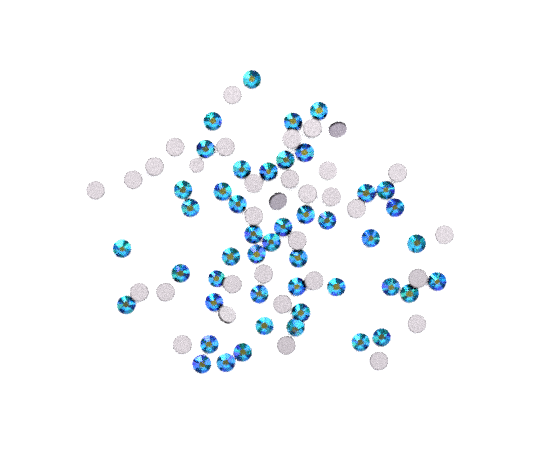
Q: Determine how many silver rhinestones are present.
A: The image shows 33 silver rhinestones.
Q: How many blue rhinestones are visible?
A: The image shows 46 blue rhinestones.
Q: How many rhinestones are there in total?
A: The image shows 79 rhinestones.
